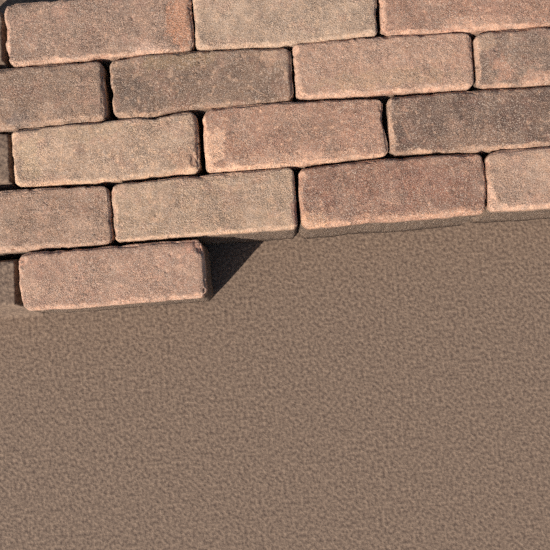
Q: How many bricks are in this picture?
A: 15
